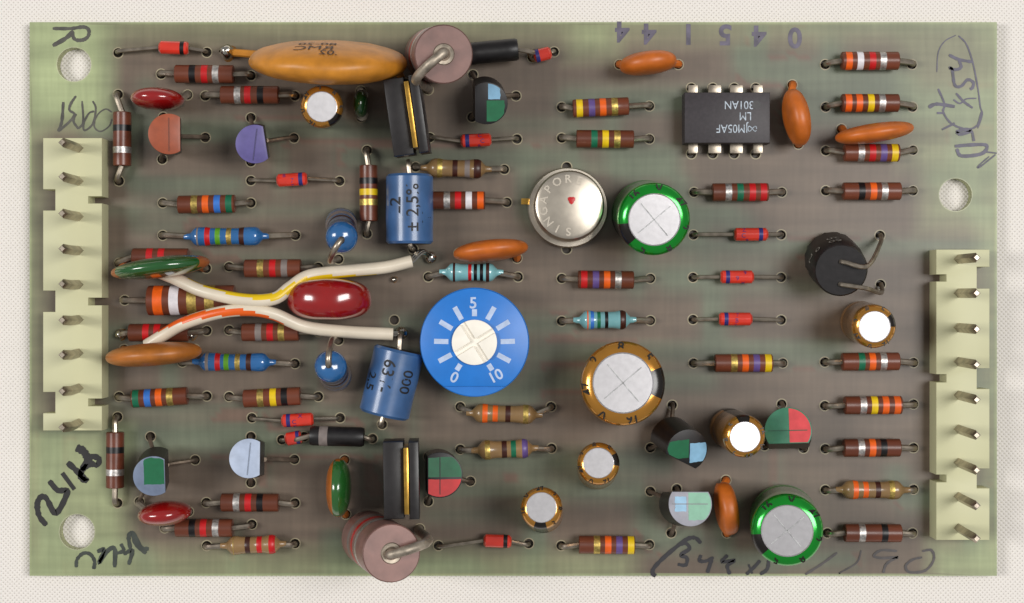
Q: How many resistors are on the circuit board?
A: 43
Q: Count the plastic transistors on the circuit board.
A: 11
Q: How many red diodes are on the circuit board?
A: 10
